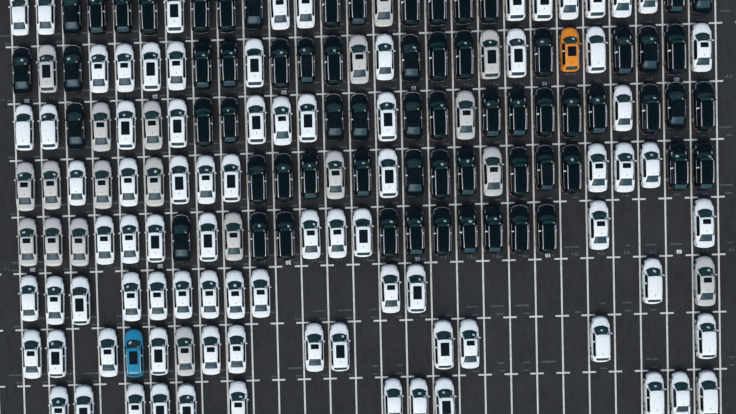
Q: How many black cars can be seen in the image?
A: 66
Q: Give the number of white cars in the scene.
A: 83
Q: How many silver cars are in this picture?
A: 19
